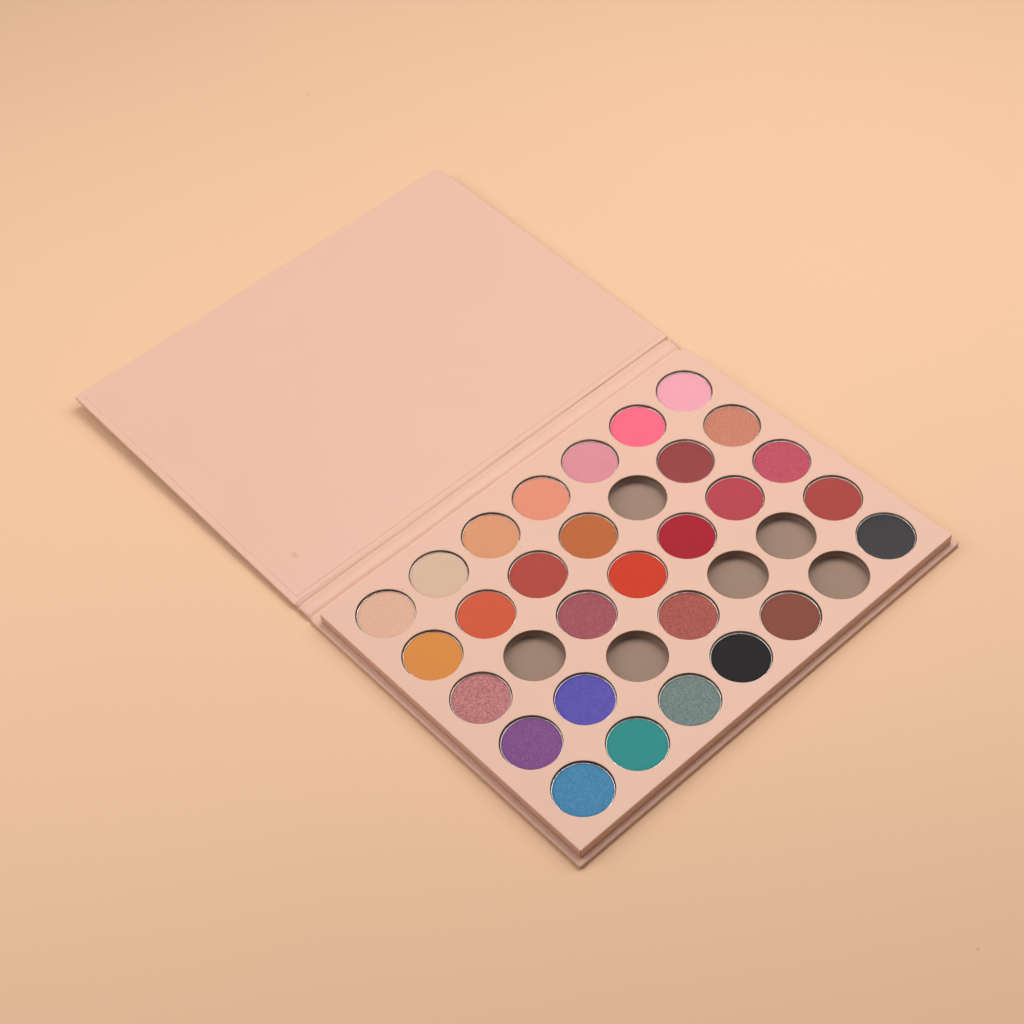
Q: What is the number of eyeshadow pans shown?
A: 29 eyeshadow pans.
